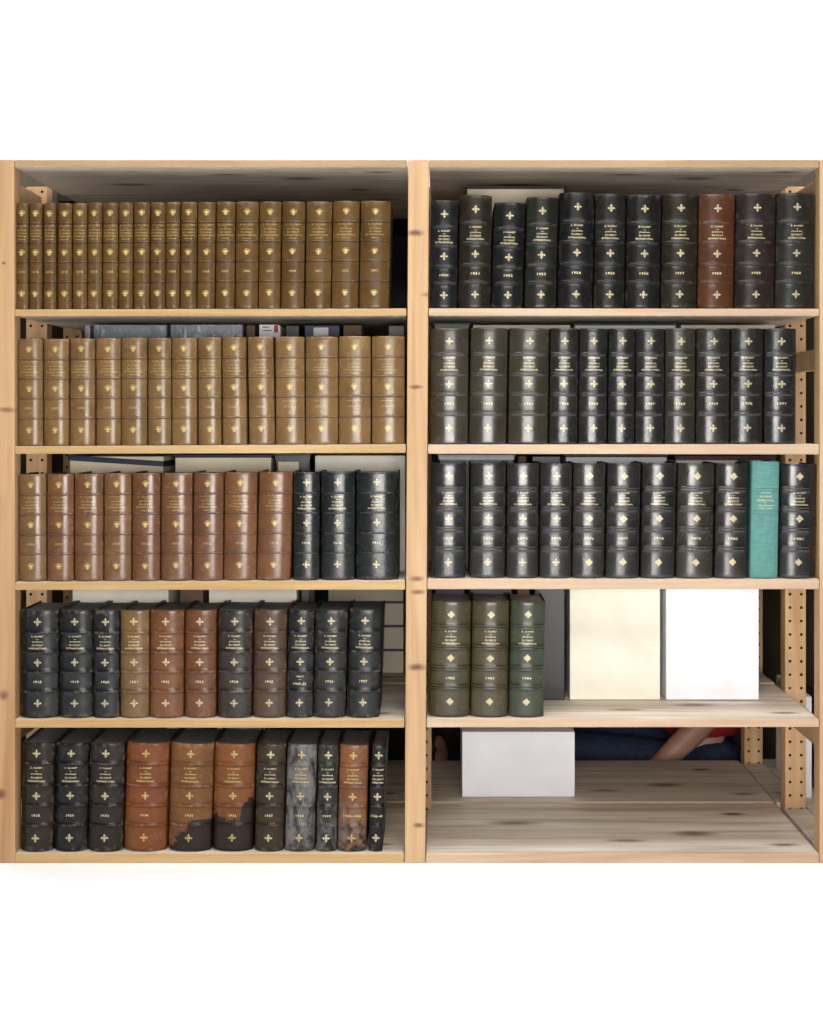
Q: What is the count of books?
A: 104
